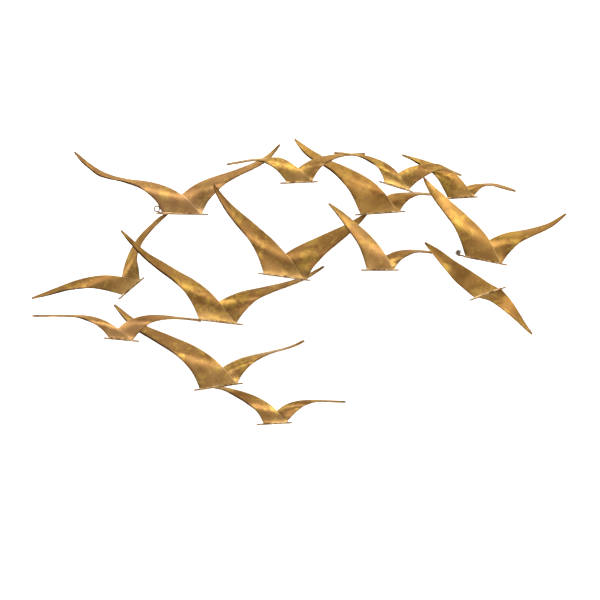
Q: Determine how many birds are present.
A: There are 14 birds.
